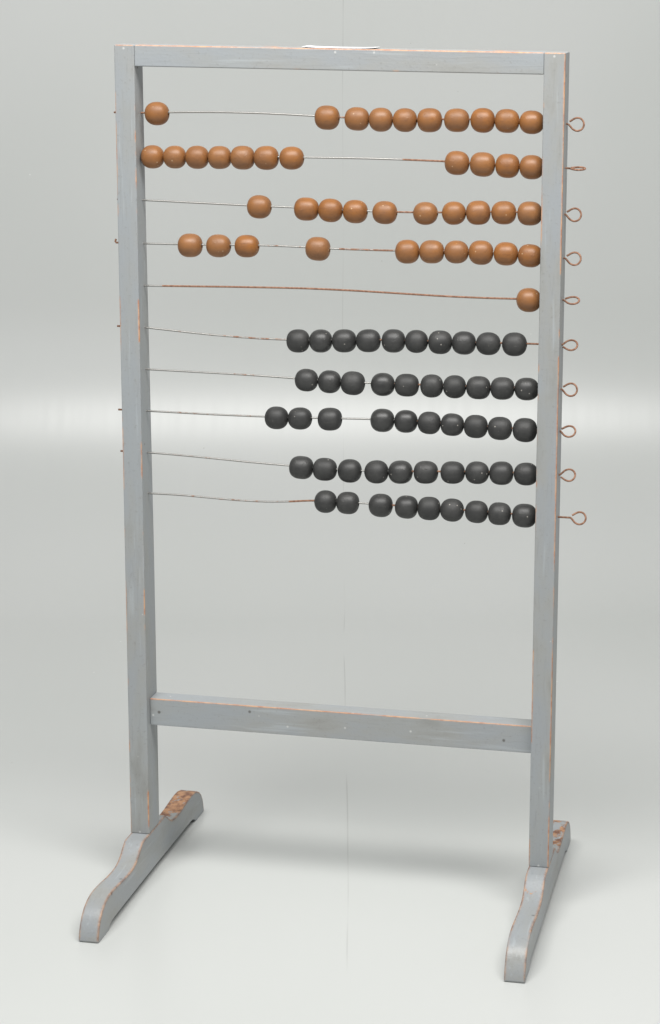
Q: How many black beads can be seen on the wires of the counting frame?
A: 49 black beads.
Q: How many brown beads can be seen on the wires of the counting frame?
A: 42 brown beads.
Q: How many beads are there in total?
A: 91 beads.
